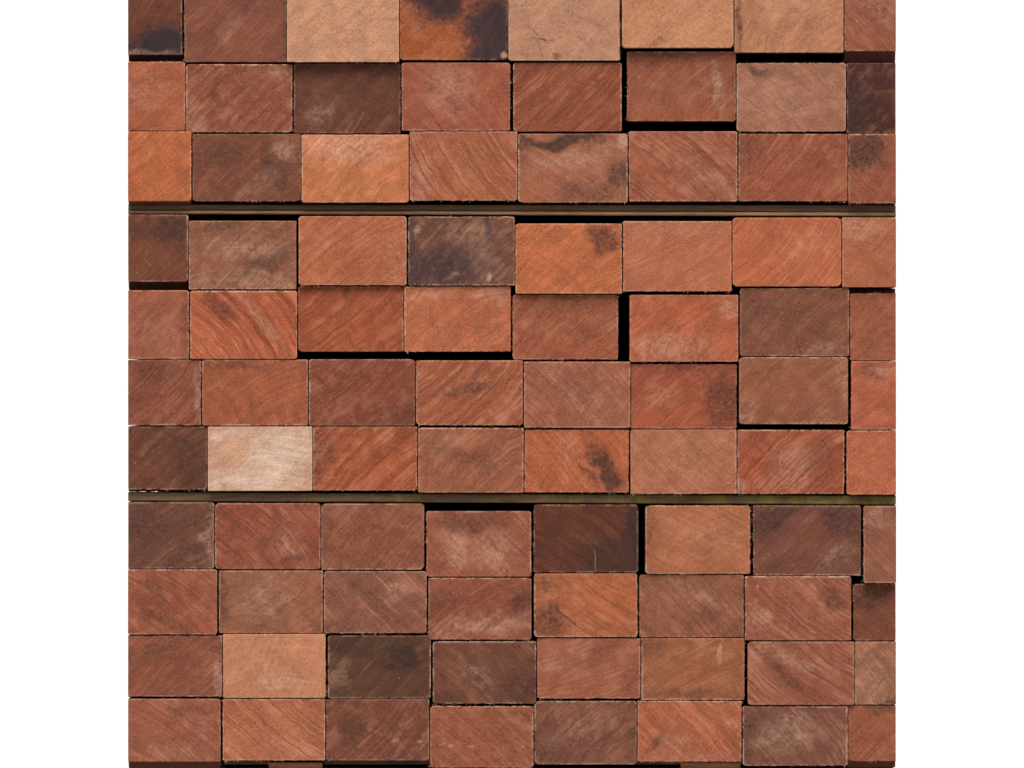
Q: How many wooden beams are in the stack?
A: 88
